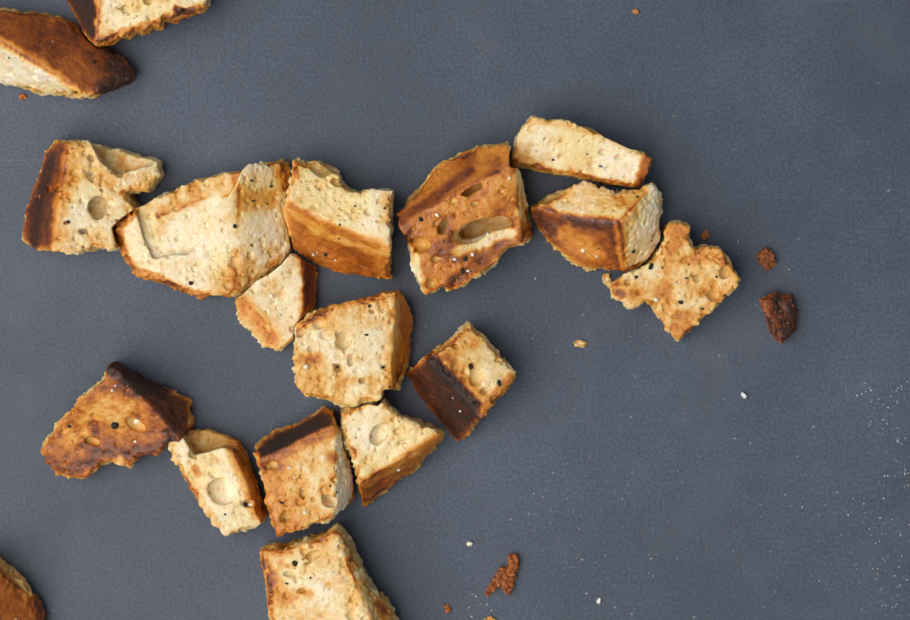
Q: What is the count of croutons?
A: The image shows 18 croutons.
